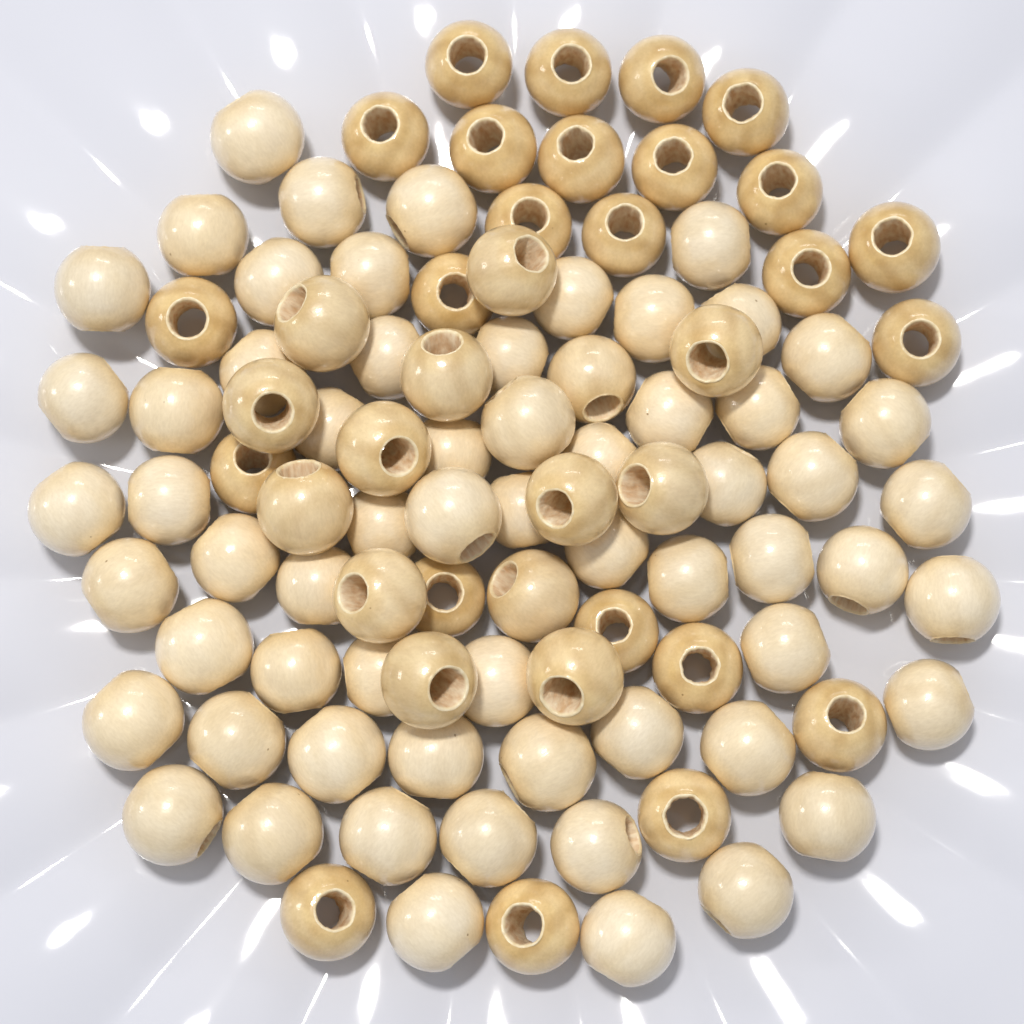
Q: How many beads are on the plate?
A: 100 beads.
